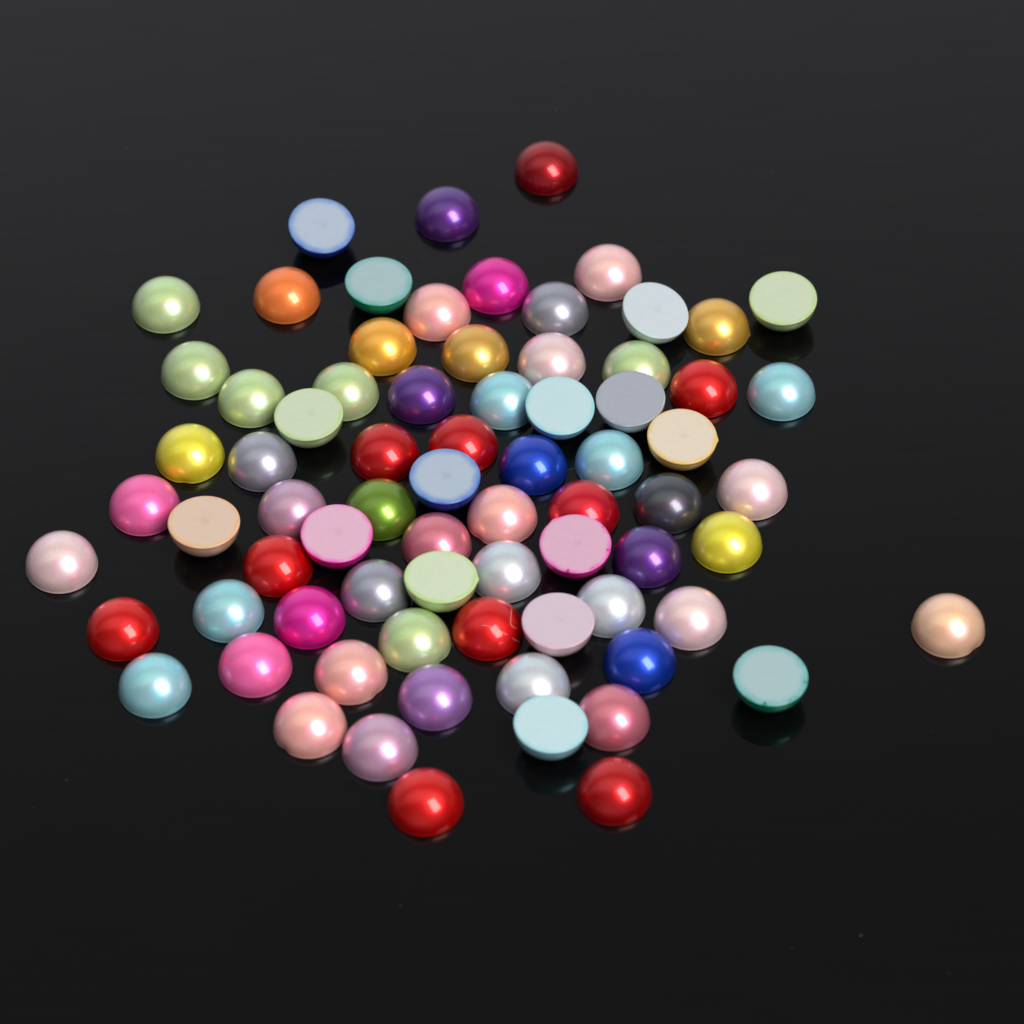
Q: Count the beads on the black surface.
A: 75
